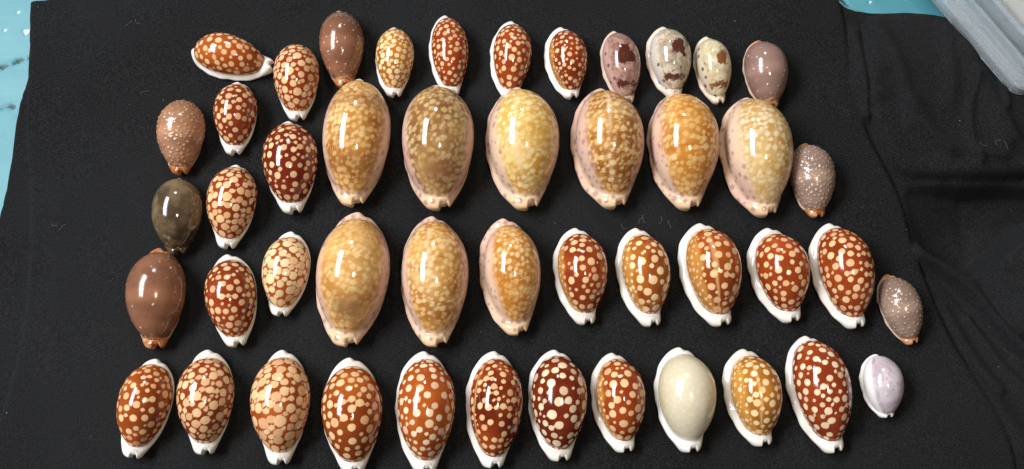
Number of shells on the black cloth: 47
